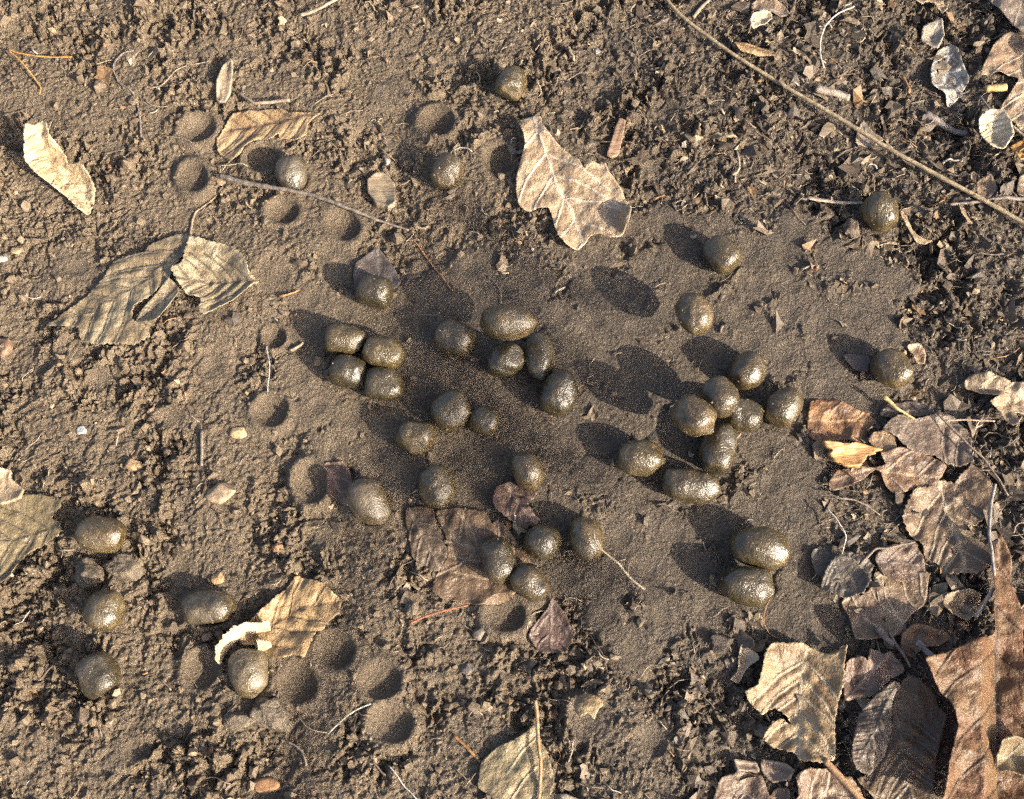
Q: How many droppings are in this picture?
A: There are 42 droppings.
